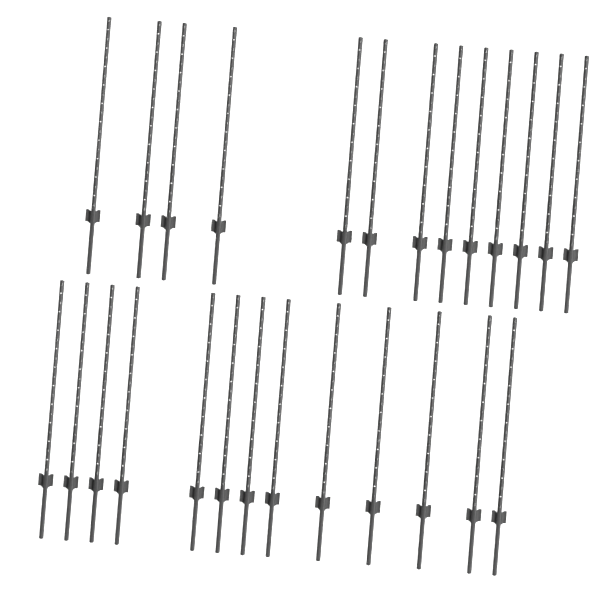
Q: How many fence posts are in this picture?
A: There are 26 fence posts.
